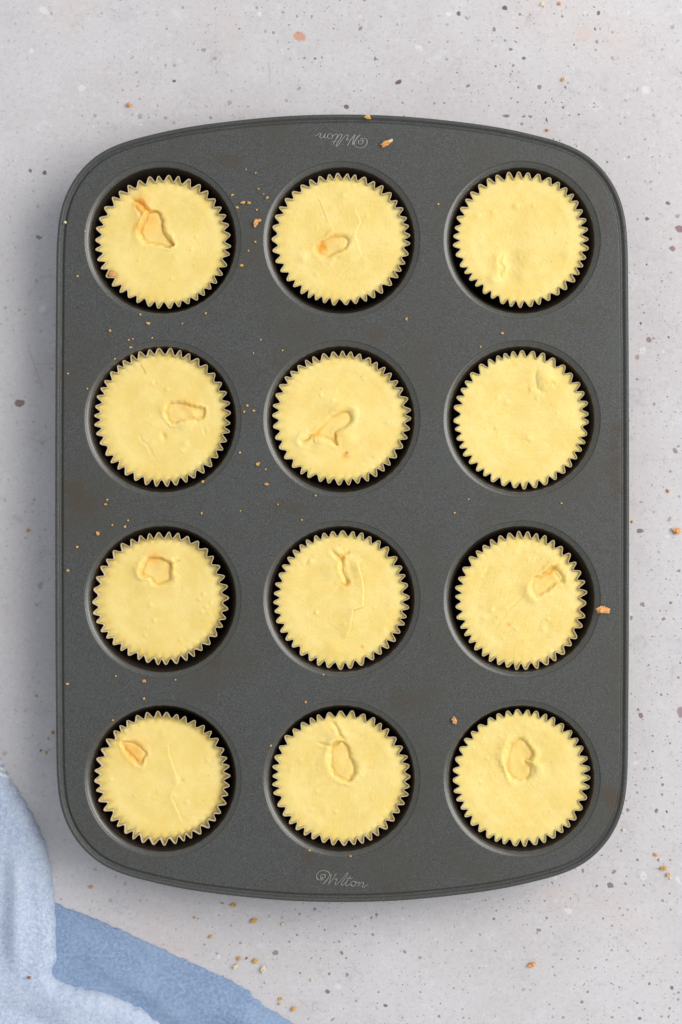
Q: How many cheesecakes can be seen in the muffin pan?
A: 12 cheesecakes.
